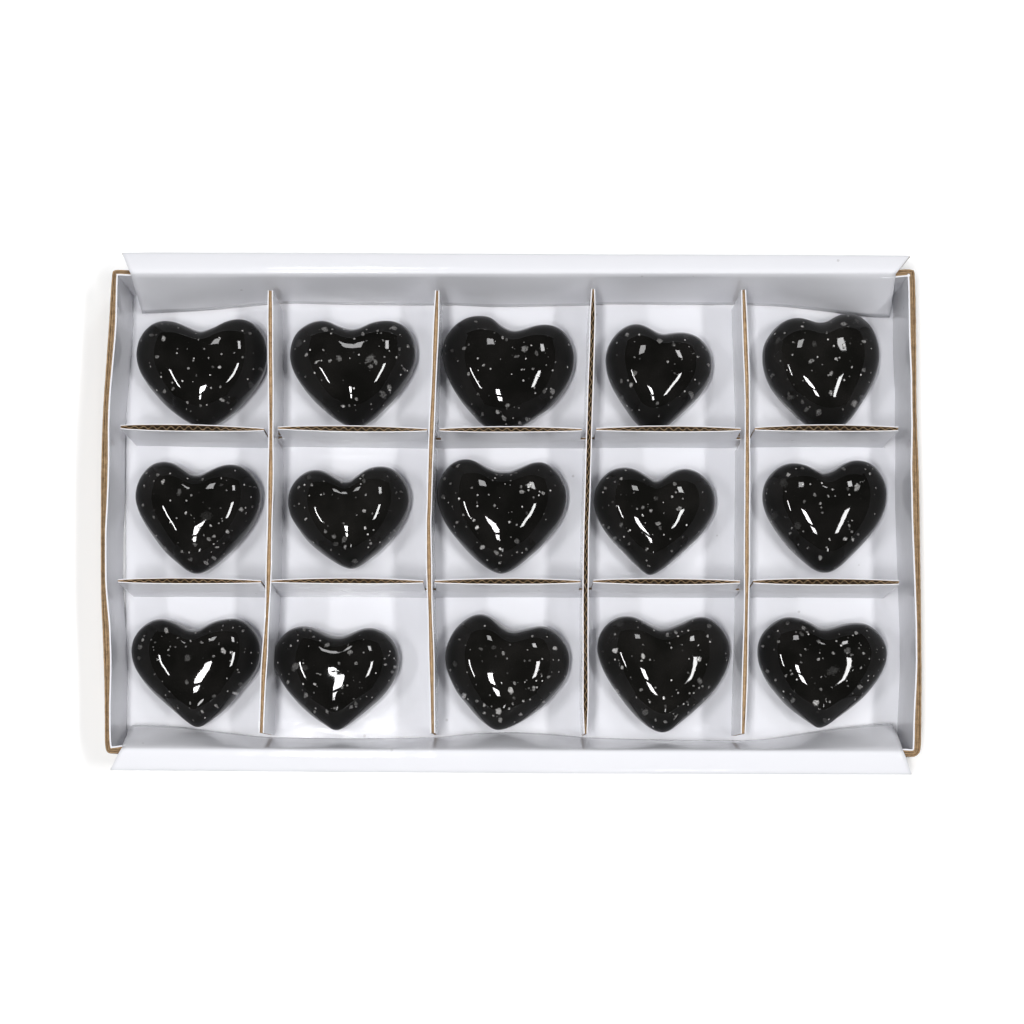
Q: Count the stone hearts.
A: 15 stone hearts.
